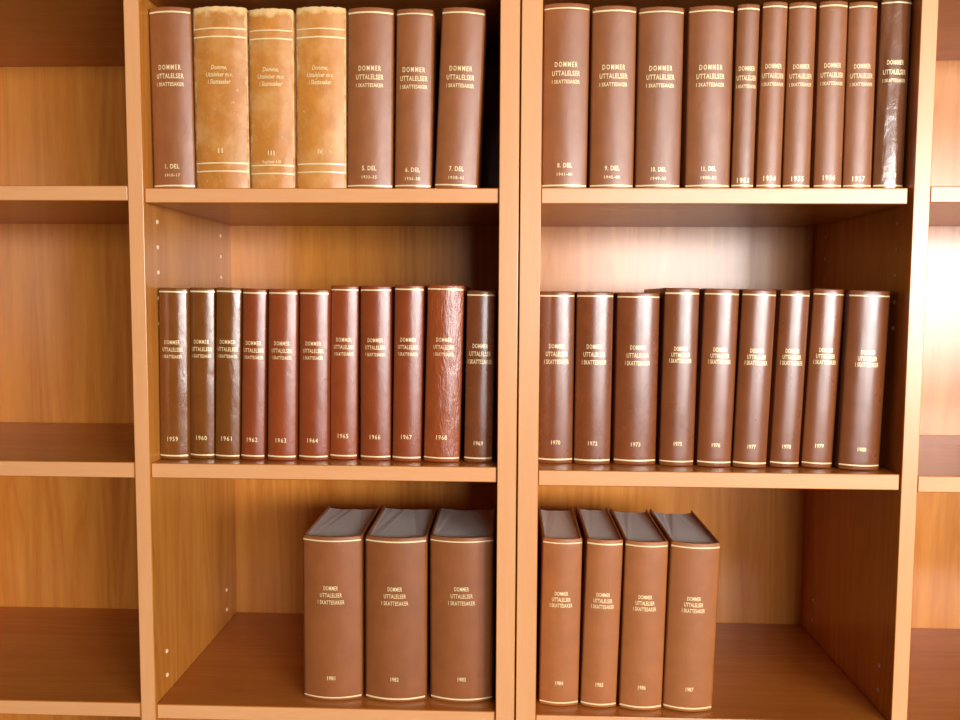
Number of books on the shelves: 44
